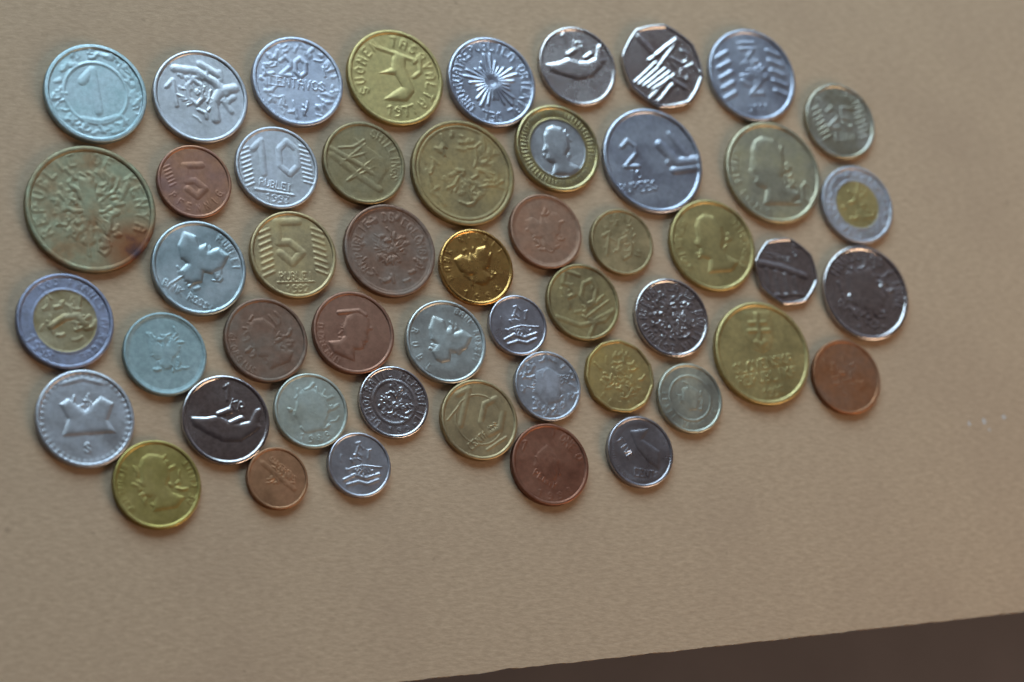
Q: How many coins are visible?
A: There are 50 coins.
